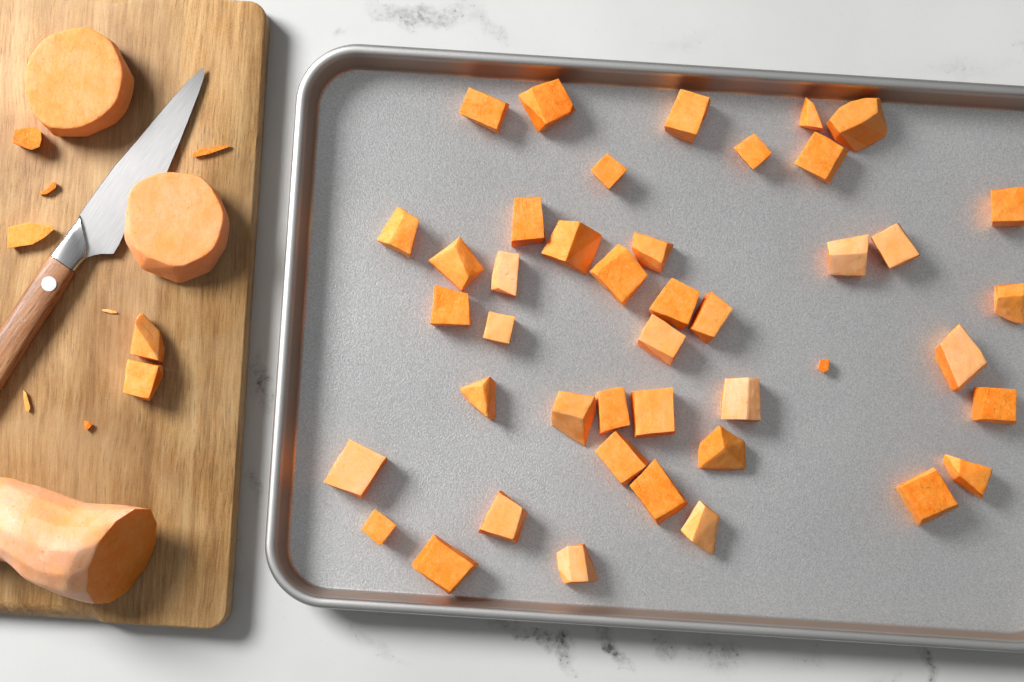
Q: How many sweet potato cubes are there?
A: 44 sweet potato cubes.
